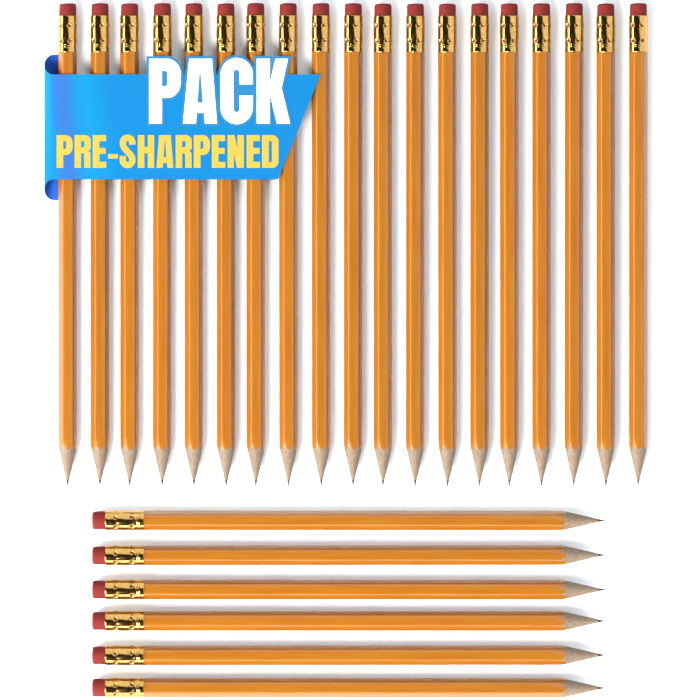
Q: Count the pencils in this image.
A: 25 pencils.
